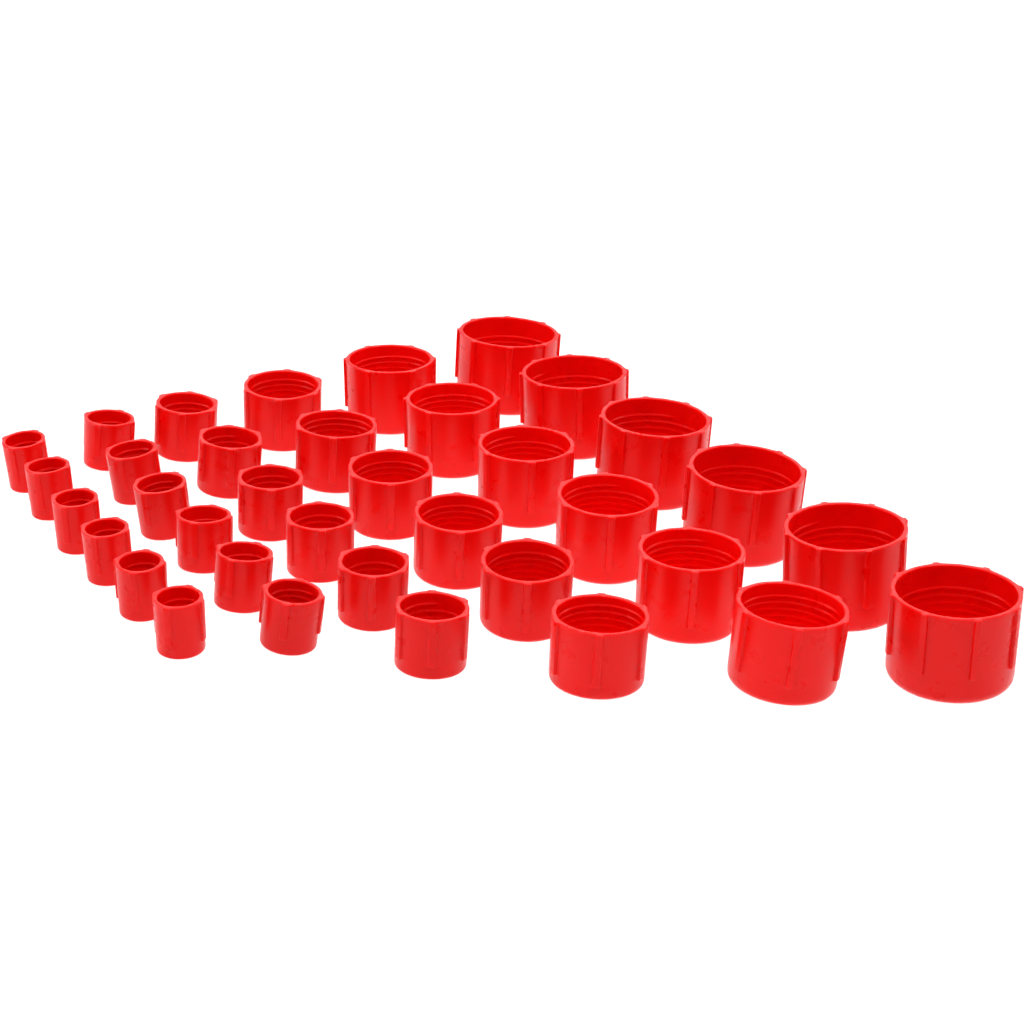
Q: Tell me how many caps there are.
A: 36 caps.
